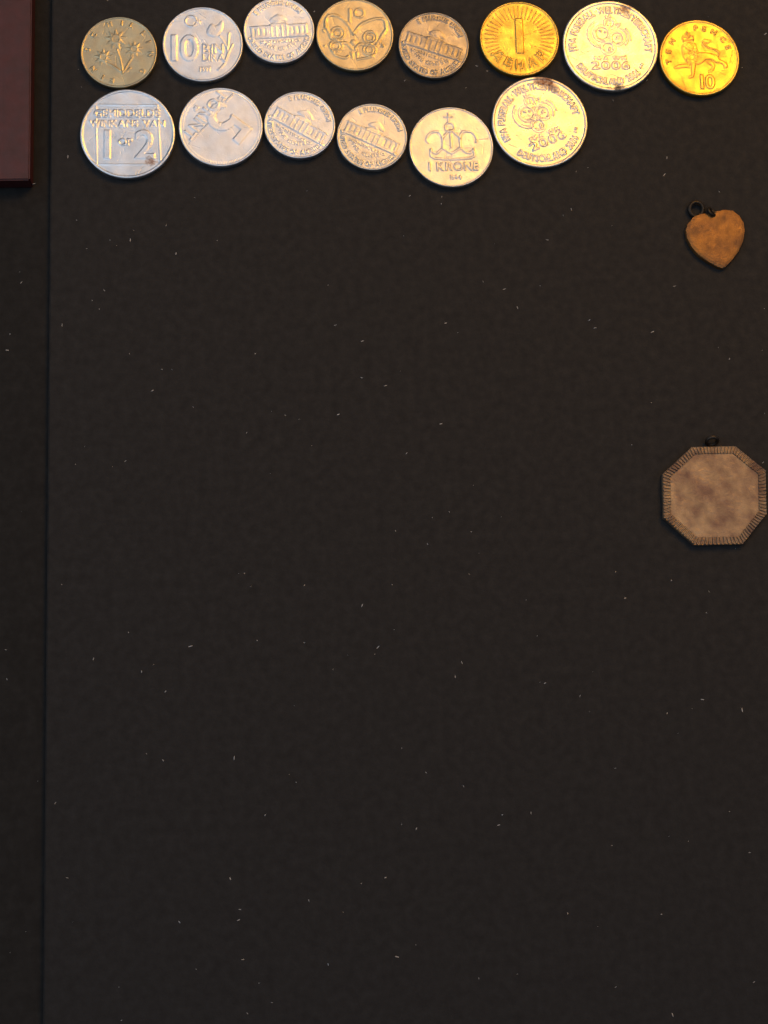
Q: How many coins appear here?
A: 14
